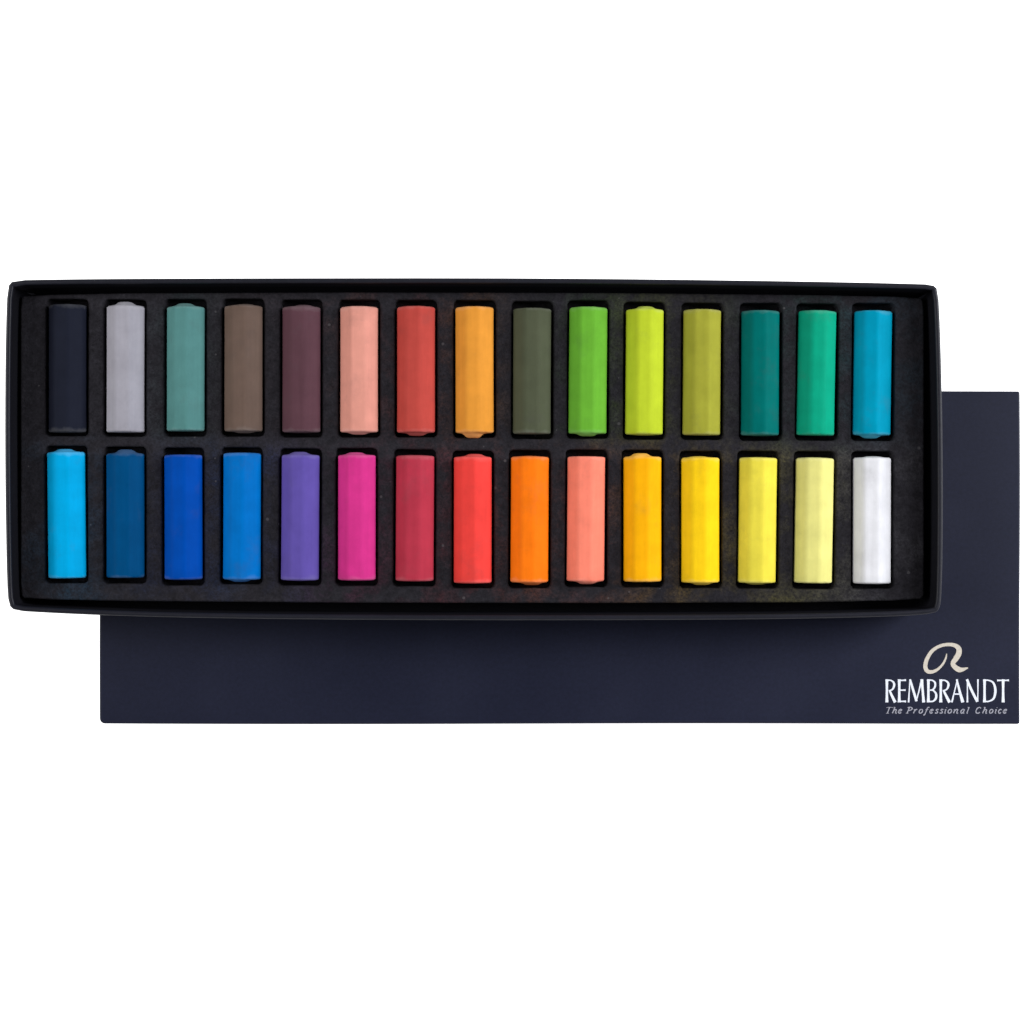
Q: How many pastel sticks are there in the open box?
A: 30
